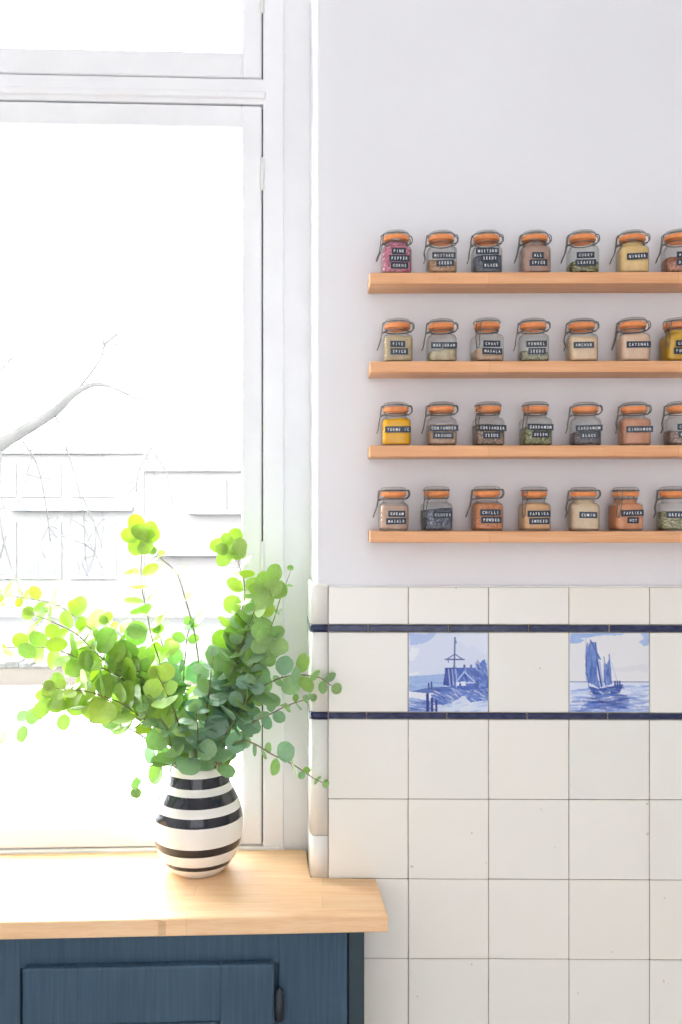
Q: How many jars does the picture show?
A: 28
